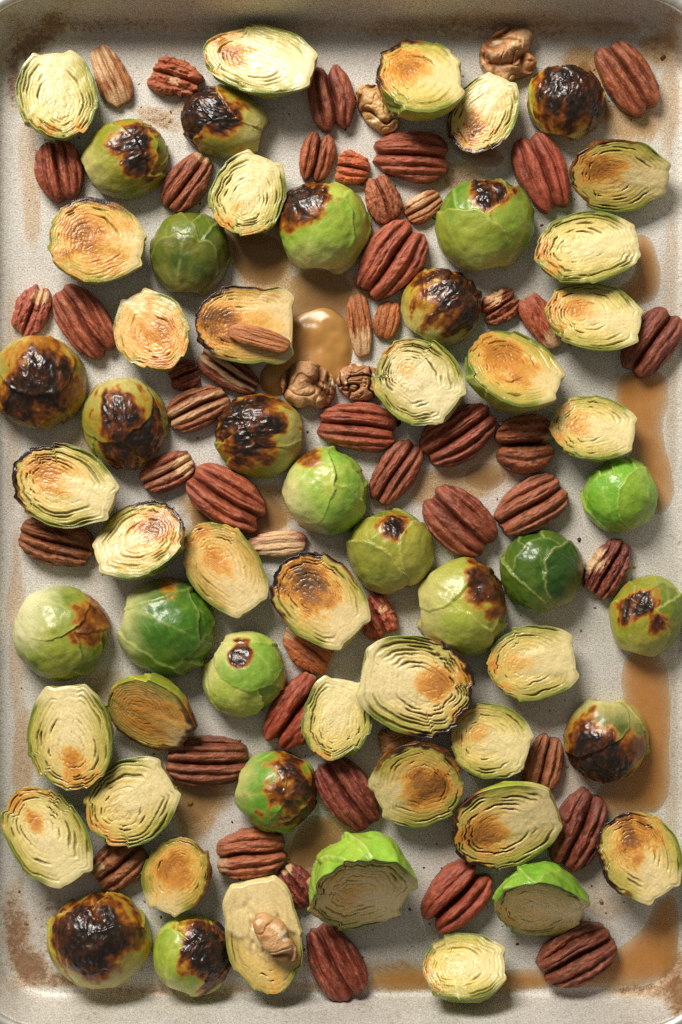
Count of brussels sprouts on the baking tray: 57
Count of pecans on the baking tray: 49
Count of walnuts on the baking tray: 5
